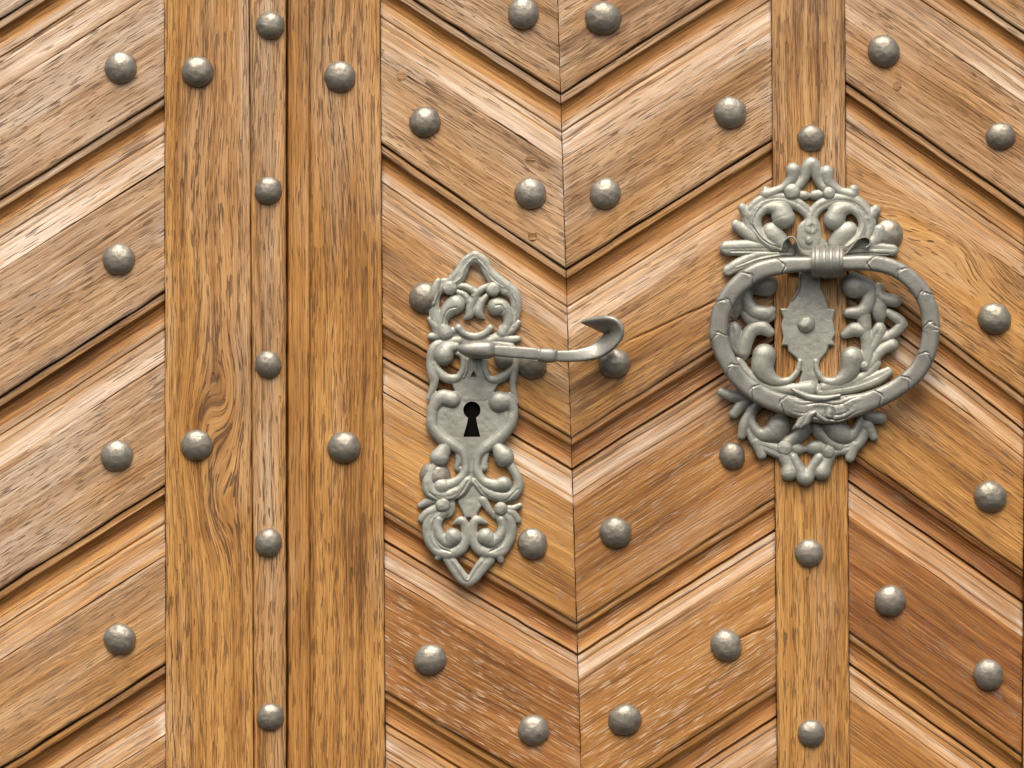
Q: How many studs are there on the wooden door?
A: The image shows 40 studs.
